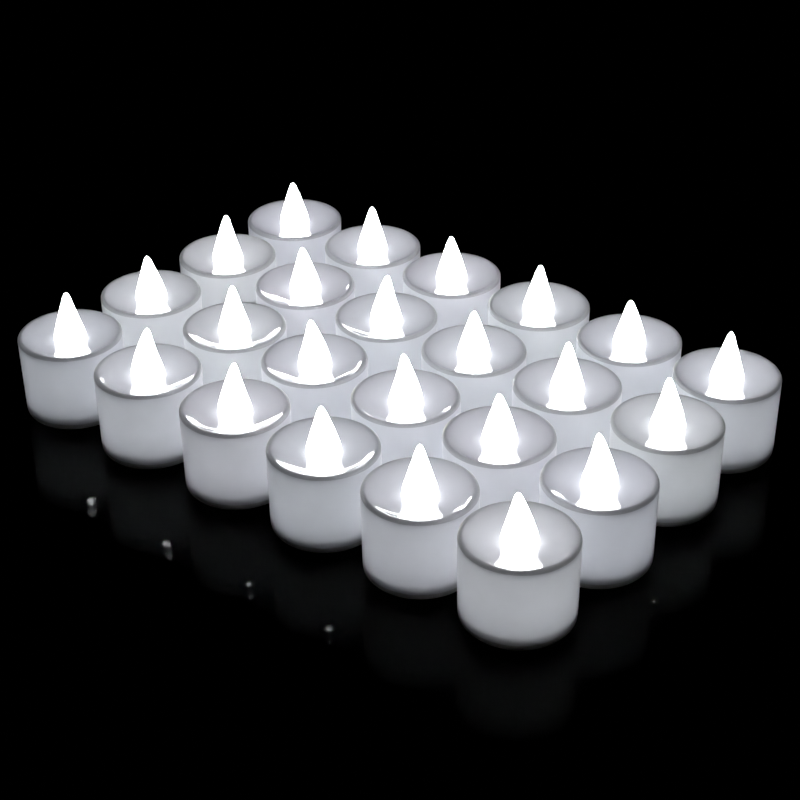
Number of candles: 24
